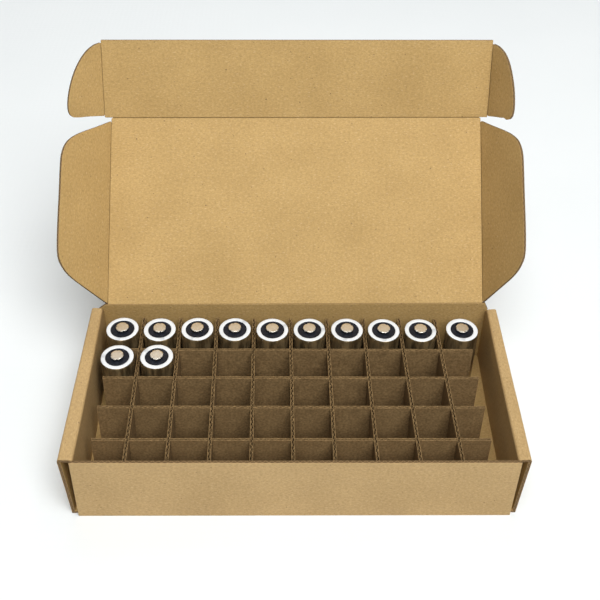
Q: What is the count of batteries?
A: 12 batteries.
